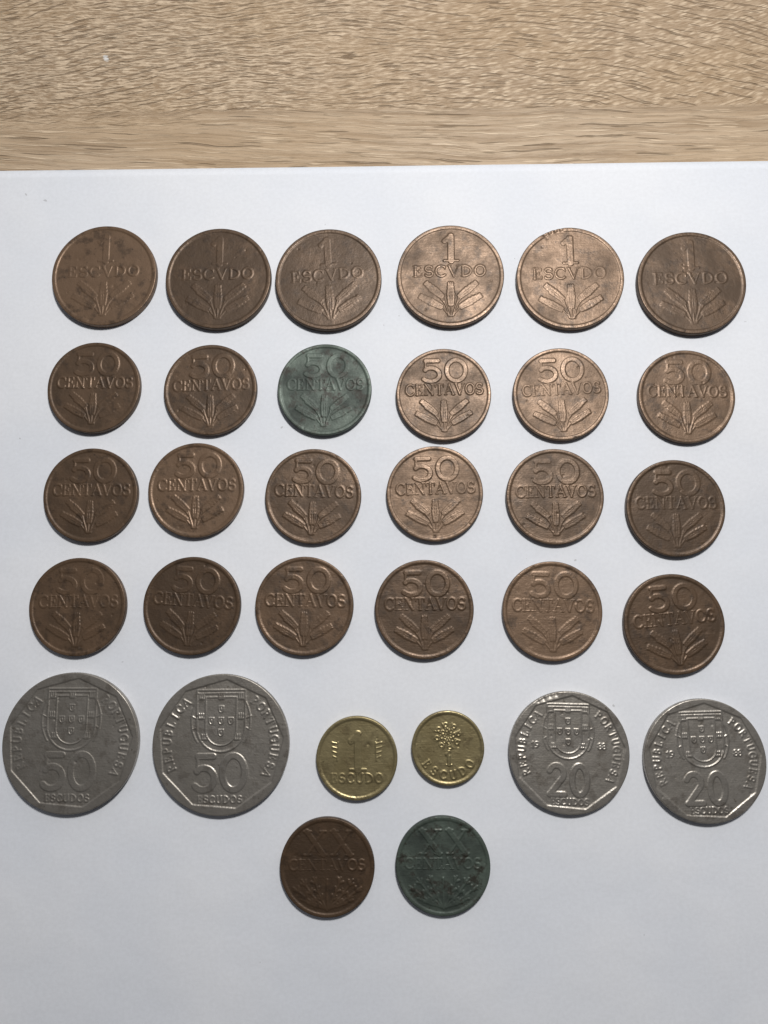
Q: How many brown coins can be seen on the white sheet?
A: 24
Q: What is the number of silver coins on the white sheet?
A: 4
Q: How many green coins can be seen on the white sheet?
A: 2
